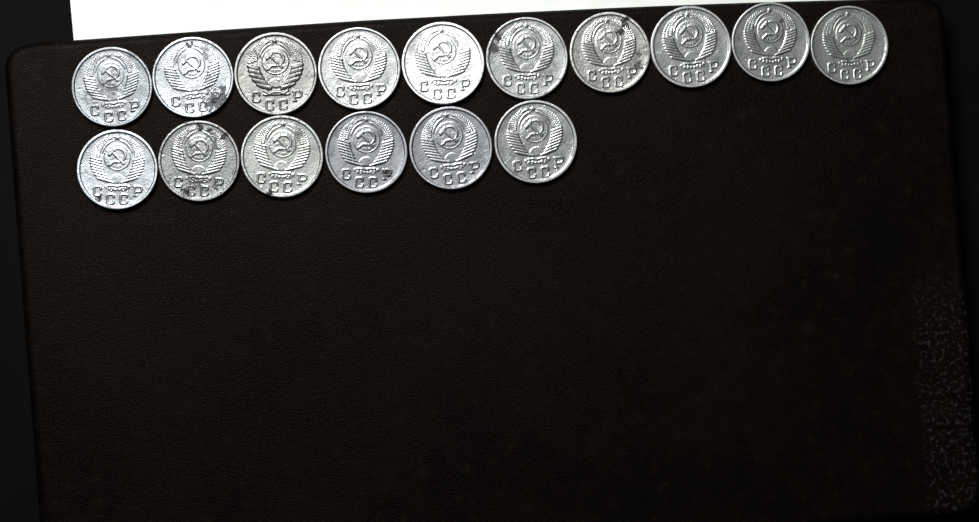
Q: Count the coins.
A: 16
